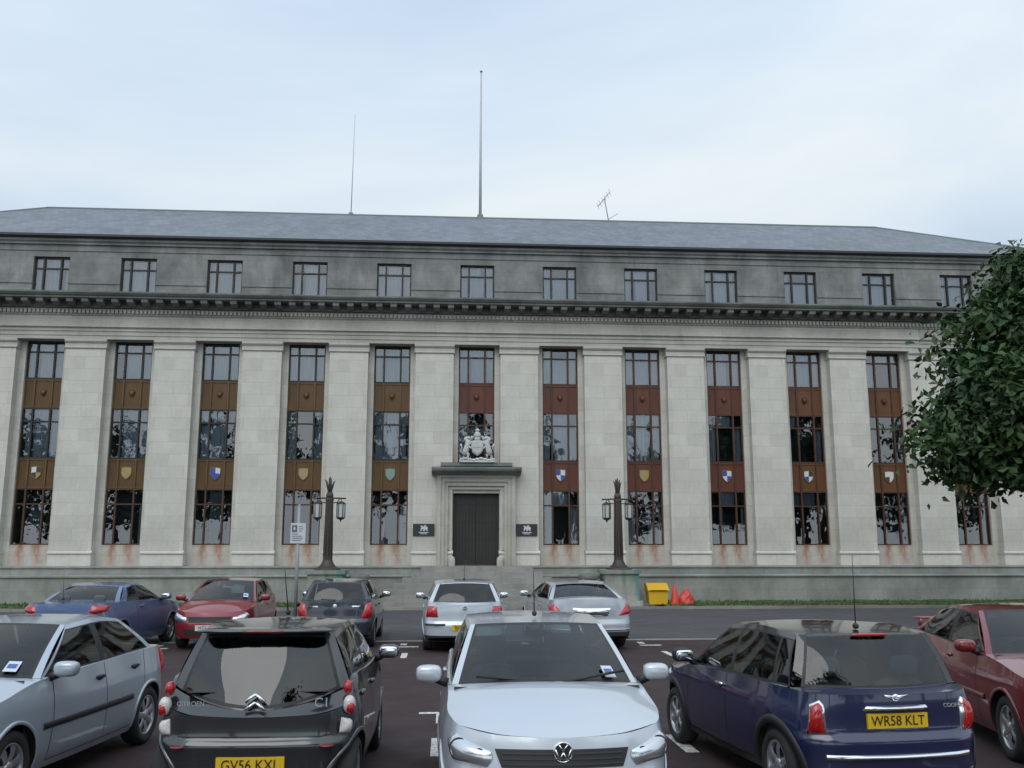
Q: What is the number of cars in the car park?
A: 10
